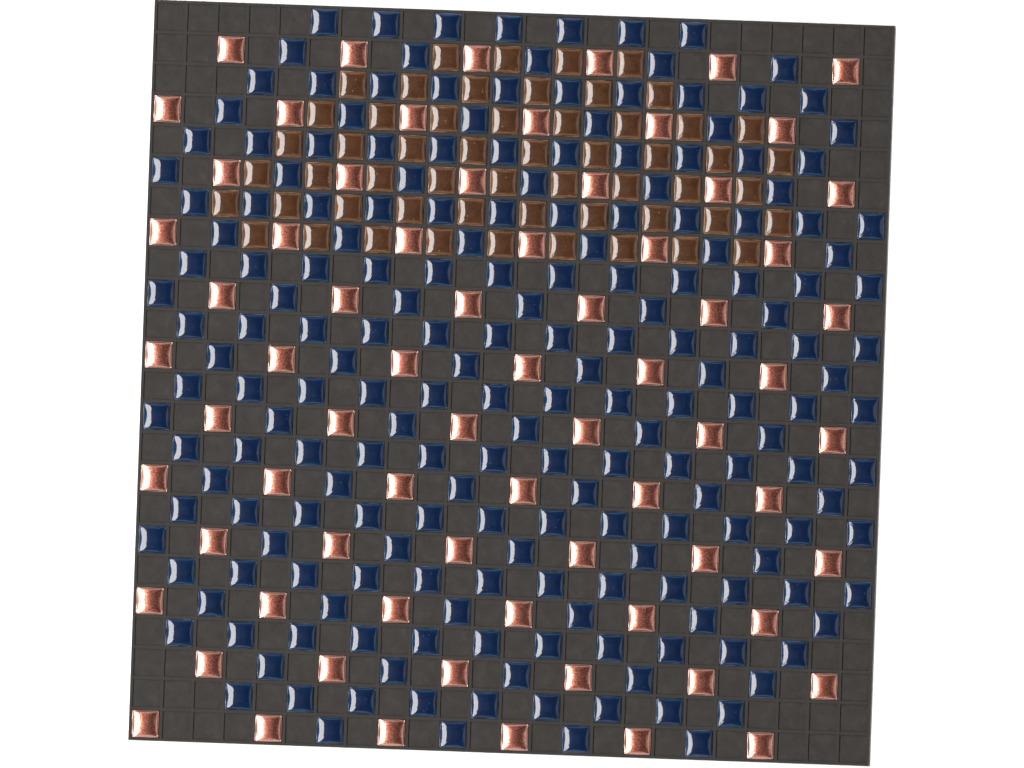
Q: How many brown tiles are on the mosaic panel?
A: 55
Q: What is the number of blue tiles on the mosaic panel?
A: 200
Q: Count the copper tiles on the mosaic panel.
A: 72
